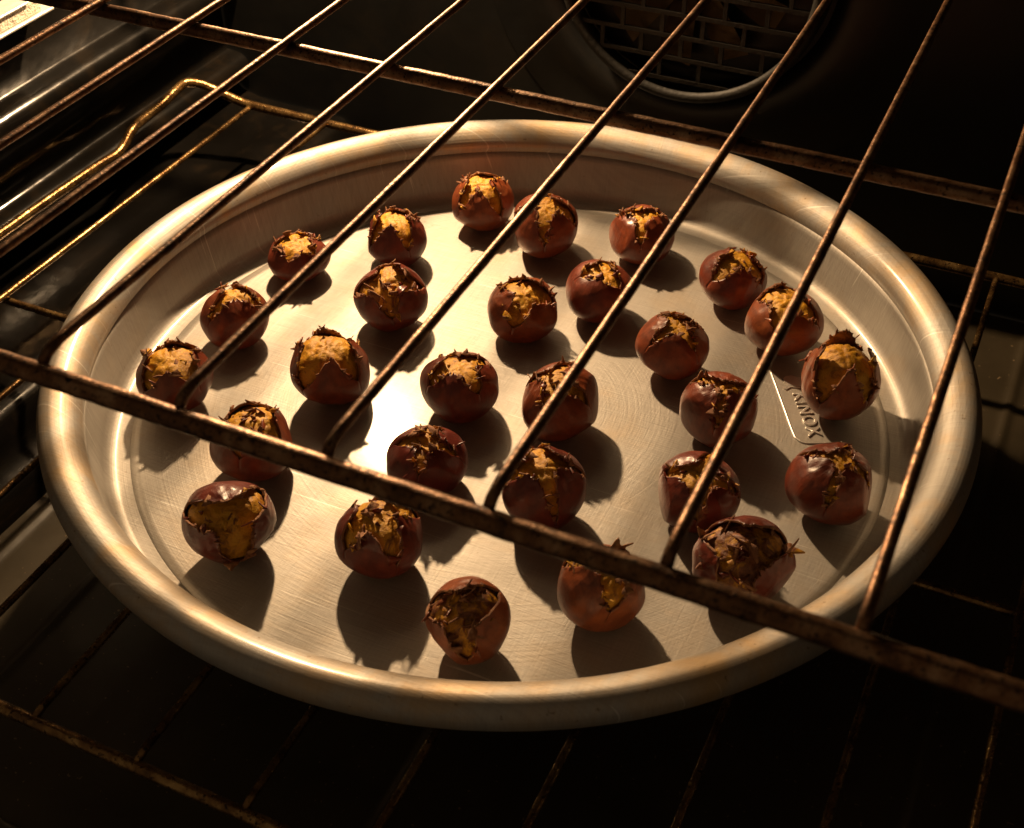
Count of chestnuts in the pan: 28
